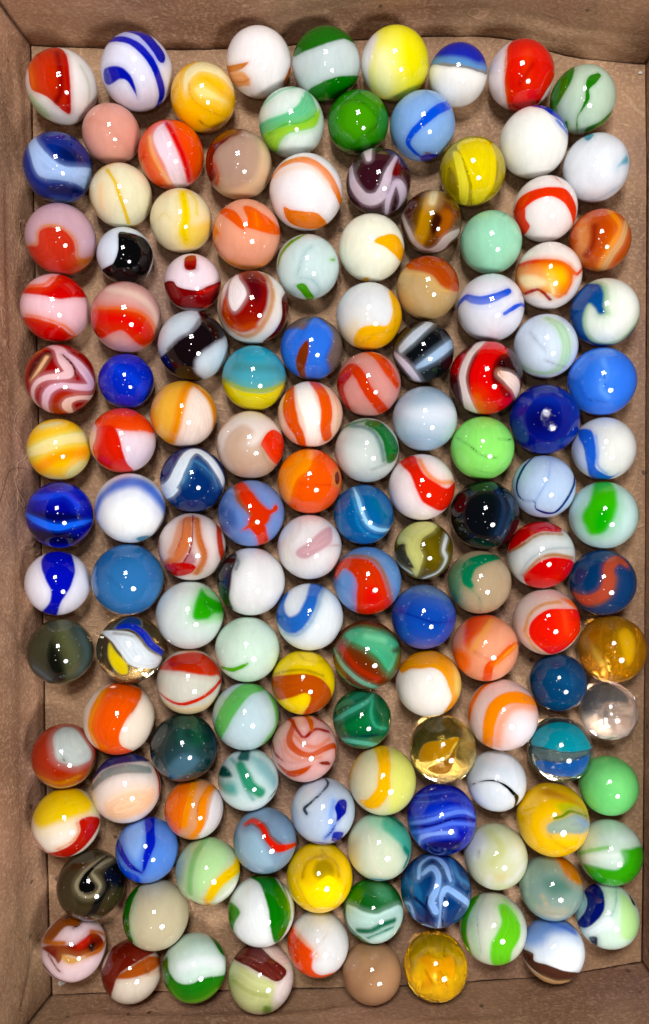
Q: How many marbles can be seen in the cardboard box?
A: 138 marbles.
